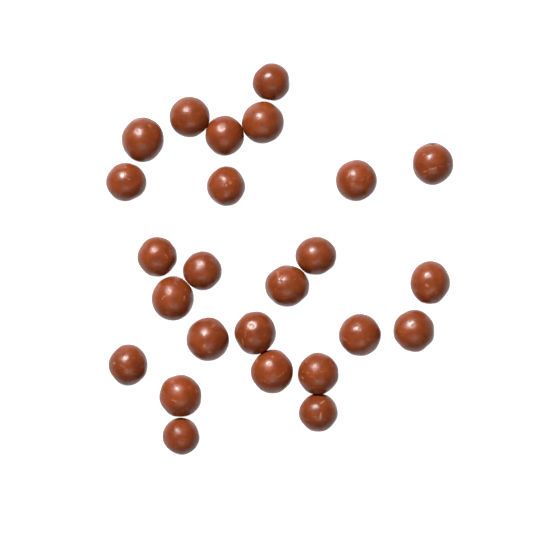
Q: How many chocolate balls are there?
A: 25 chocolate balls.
